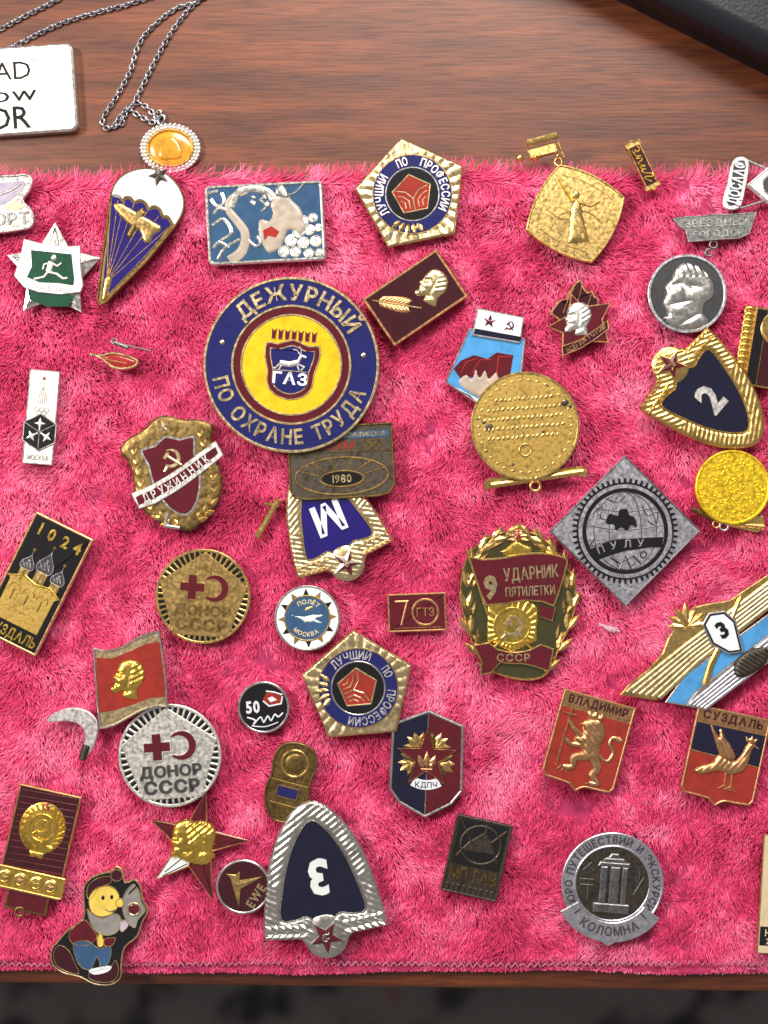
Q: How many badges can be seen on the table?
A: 46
